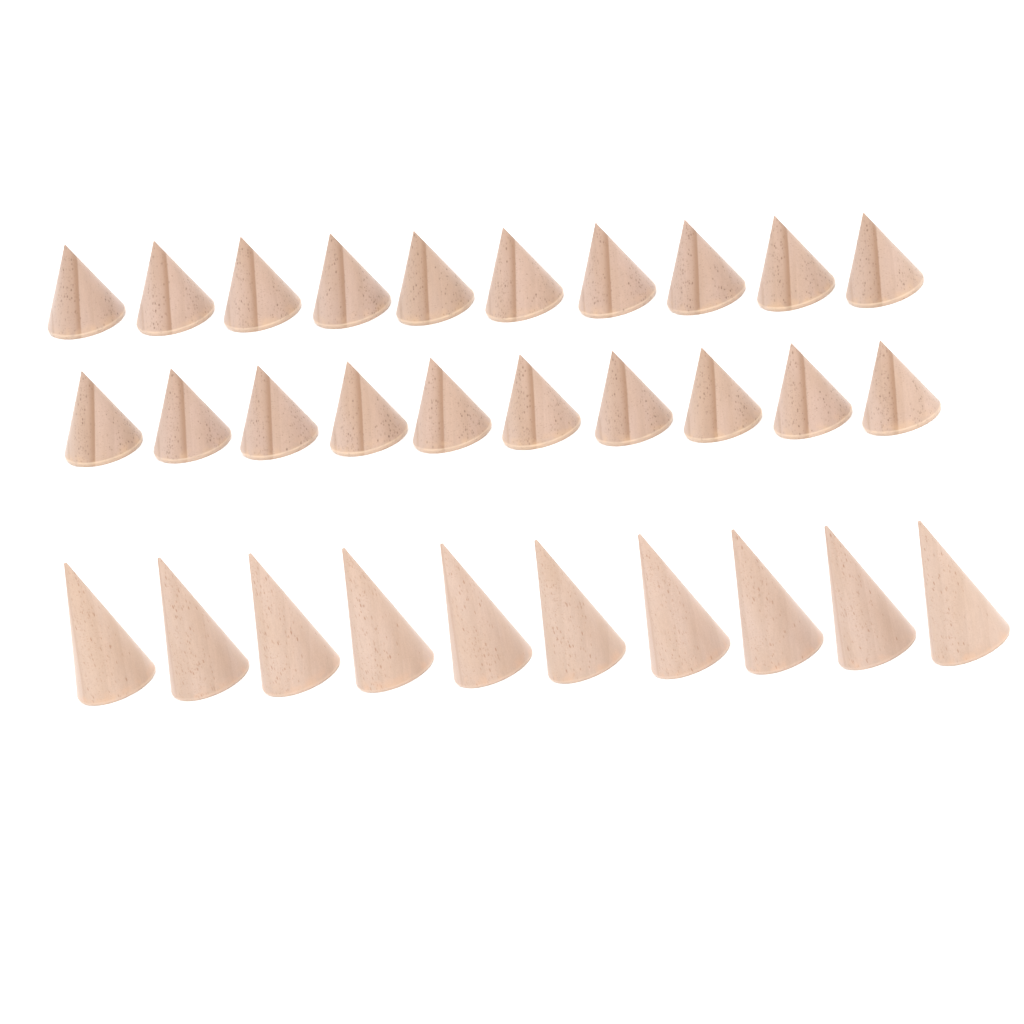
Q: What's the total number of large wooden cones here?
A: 10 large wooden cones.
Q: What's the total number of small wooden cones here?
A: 20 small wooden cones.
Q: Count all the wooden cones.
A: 30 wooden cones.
